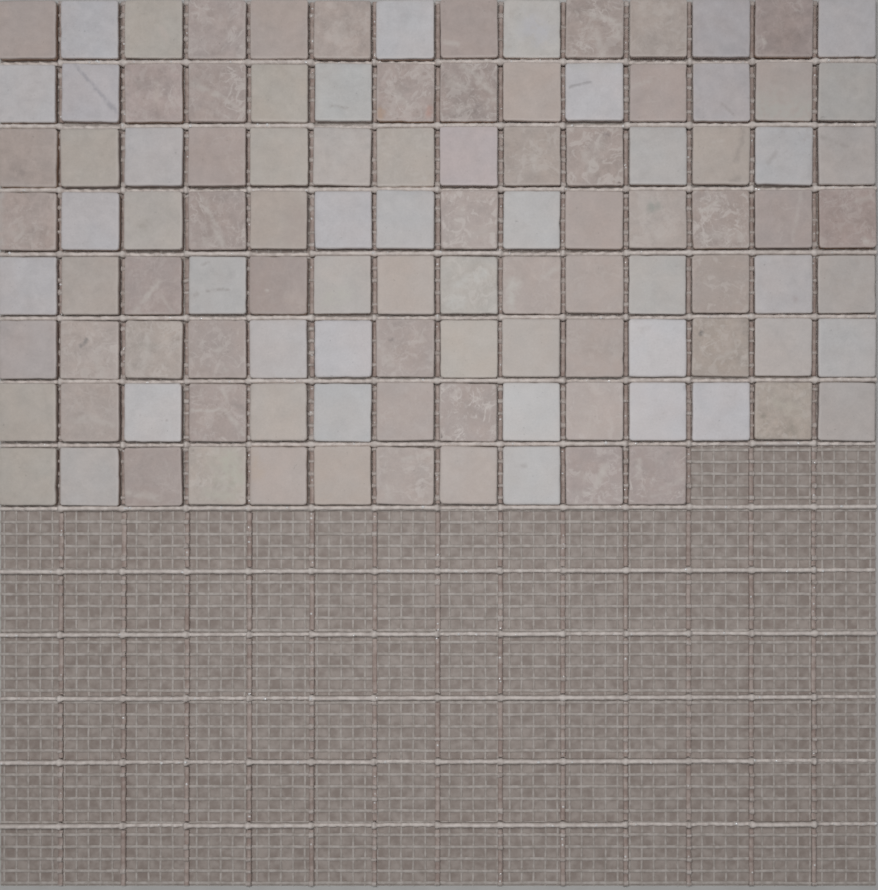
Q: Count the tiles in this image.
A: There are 109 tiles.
